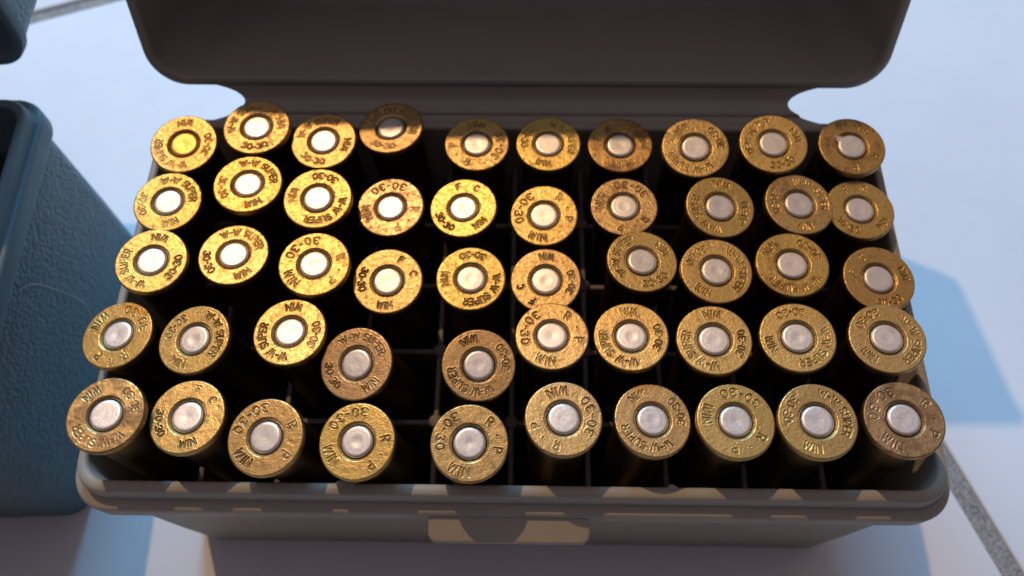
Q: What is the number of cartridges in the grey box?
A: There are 50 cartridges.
